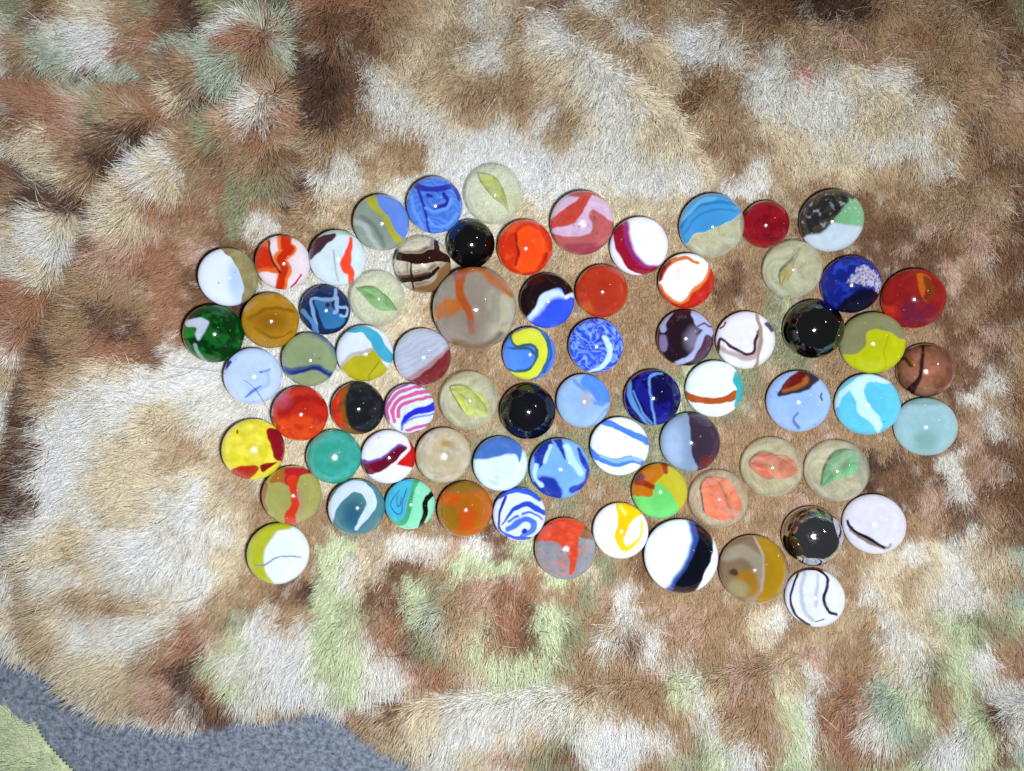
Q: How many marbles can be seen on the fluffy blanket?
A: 72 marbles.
